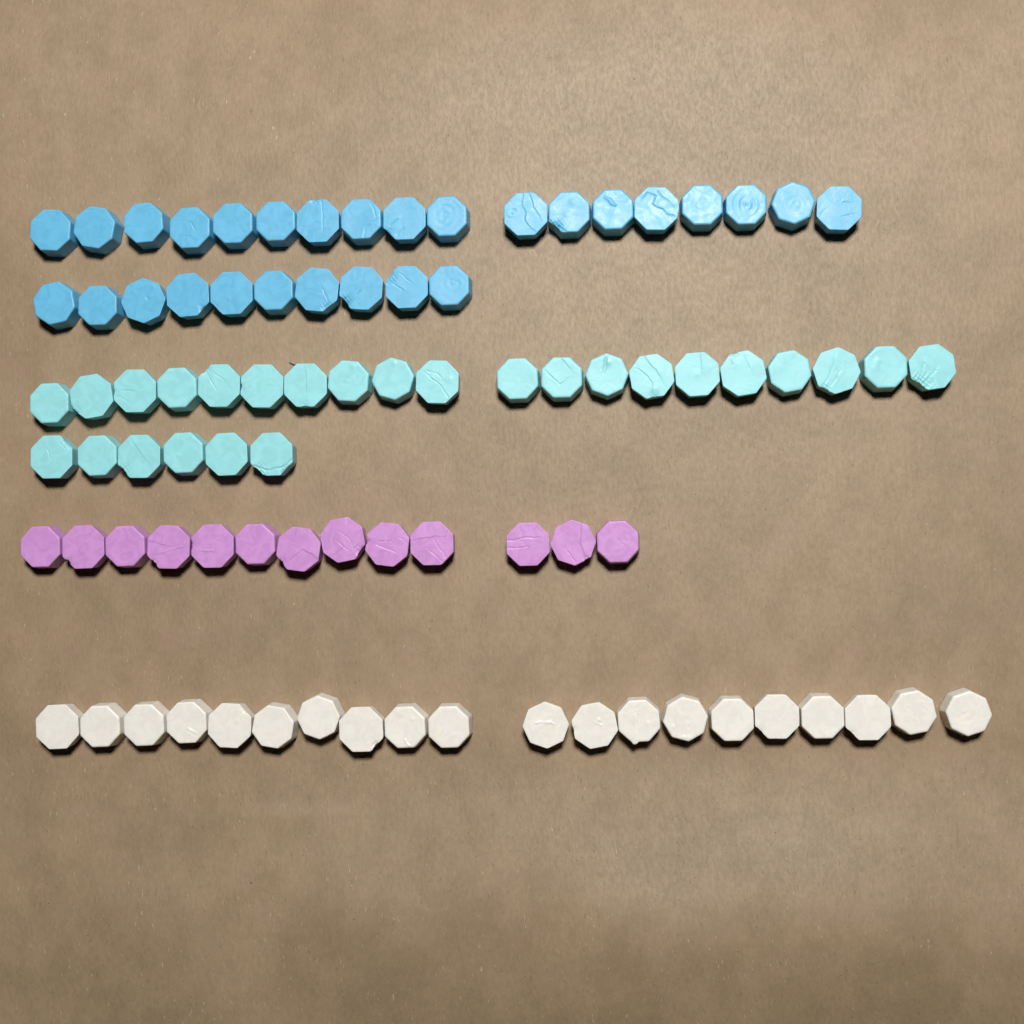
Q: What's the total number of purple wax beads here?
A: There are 13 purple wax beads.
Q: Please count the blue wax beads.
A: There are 28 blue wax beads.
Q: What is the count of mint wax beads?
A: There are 26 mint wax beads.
